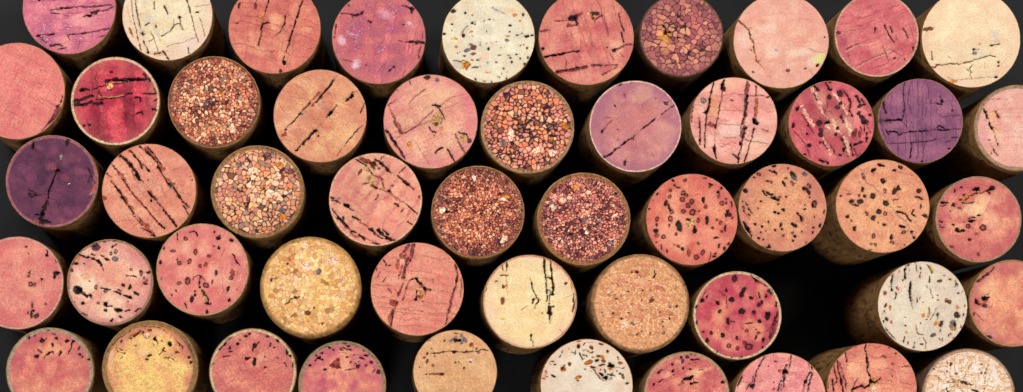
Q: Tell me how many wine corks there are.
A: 51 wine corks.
